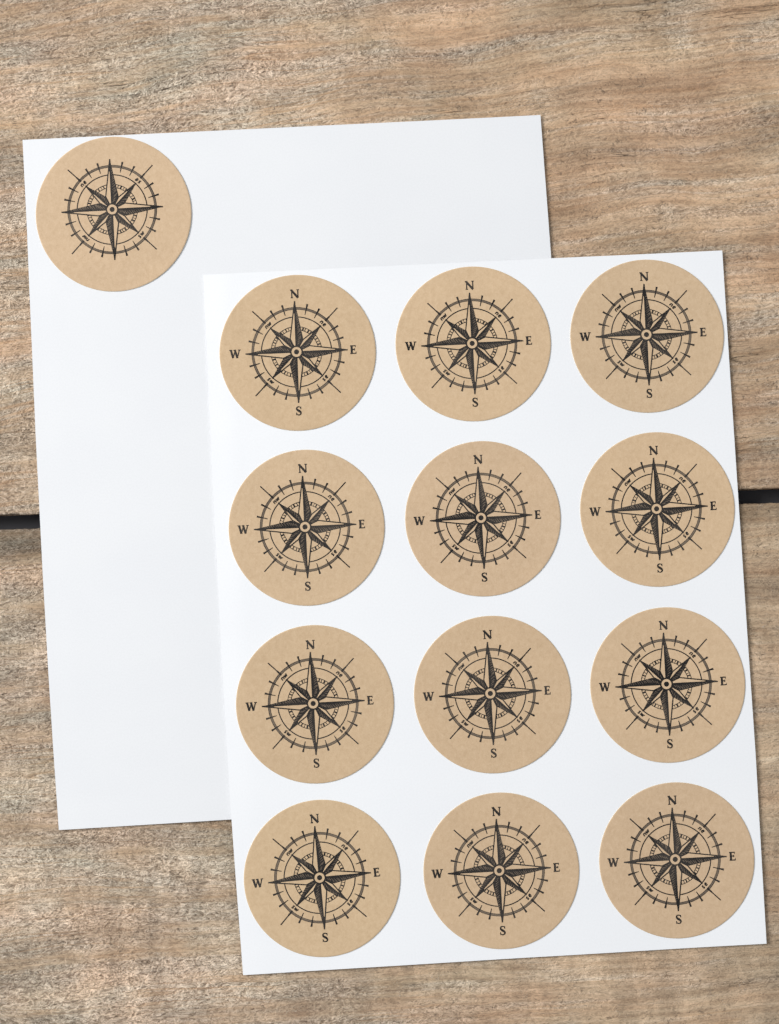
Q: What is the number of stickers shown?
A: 13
